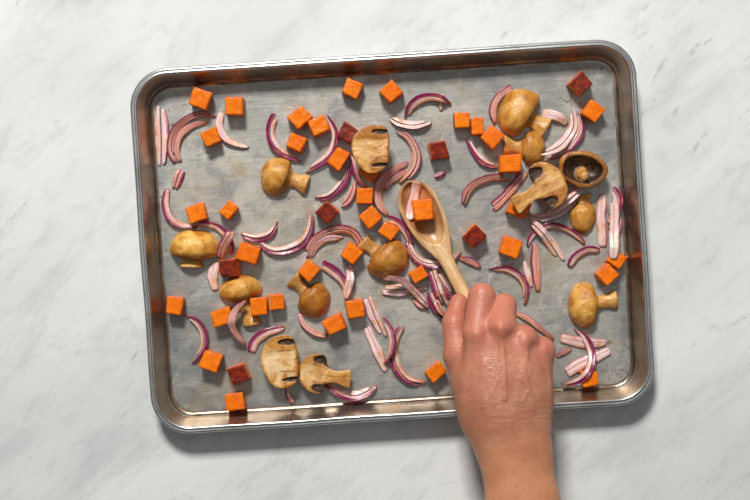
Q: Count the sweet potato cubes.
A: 46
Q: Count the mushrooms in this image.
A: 14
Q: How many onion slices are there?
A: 72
